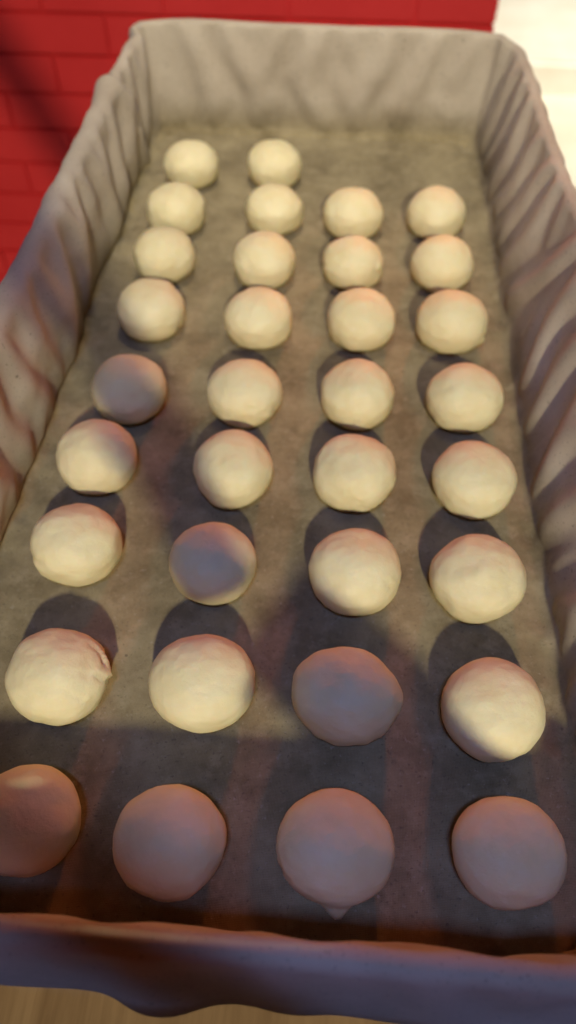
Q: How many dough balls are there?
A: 34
